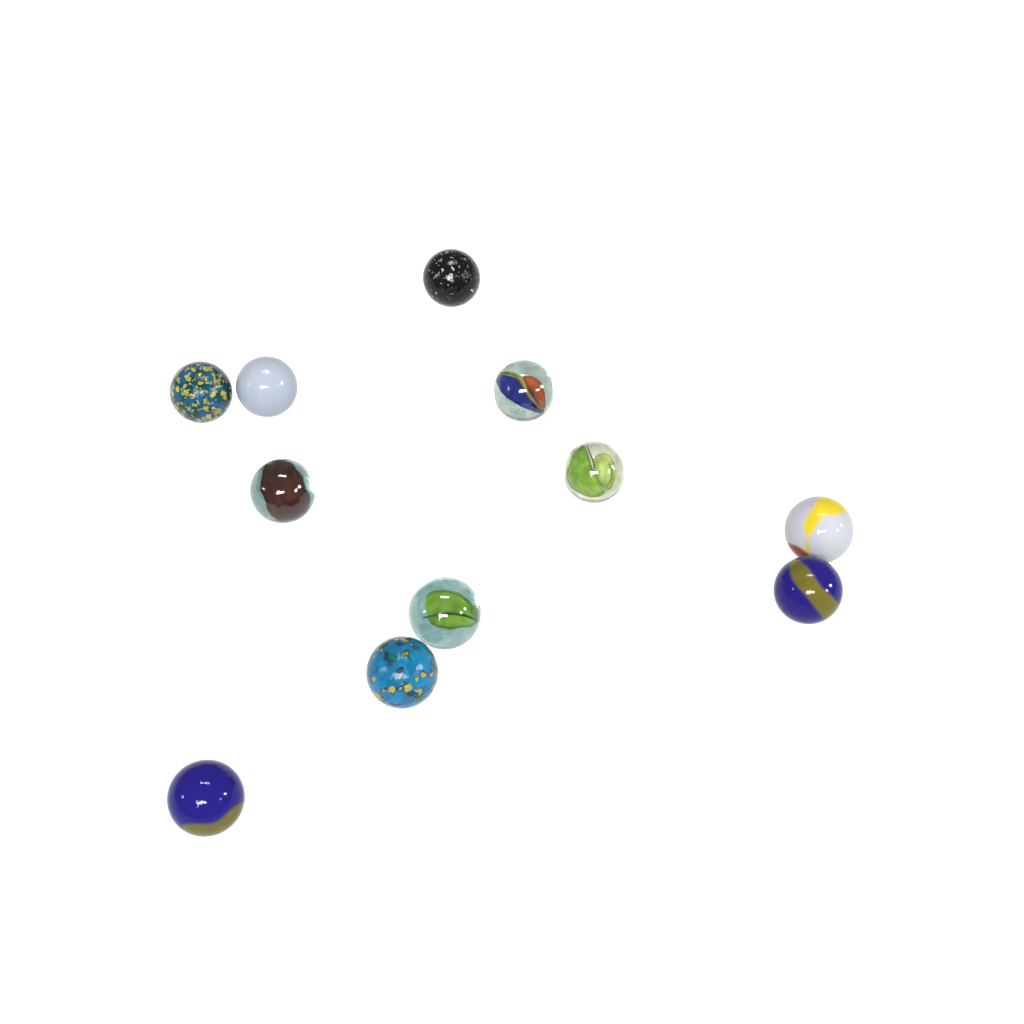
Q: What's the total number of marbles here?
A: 11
